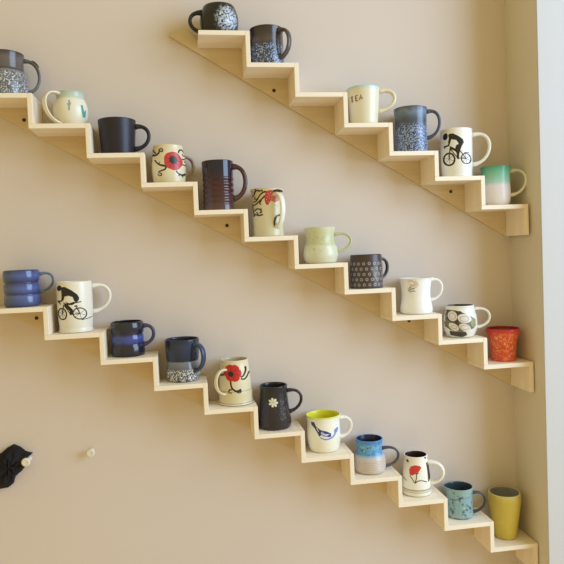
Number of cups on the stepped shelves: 28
